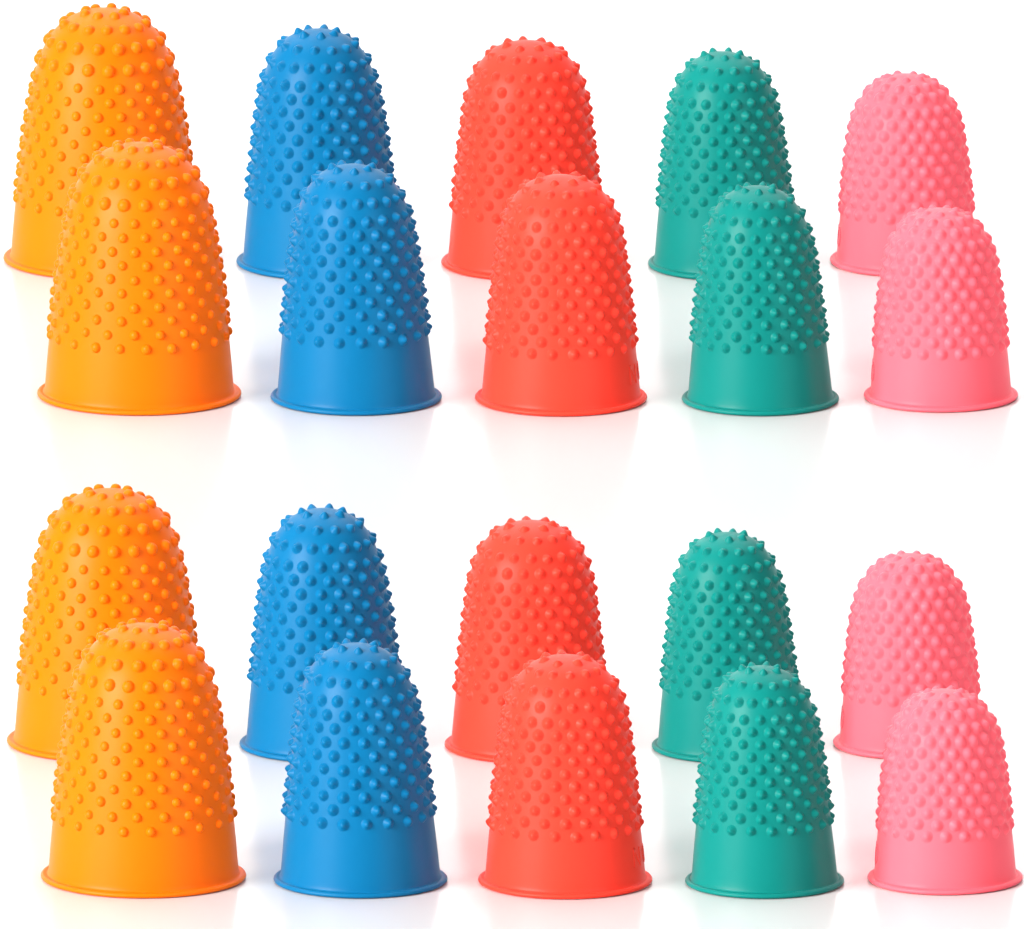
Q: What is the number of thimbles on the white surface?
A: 20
